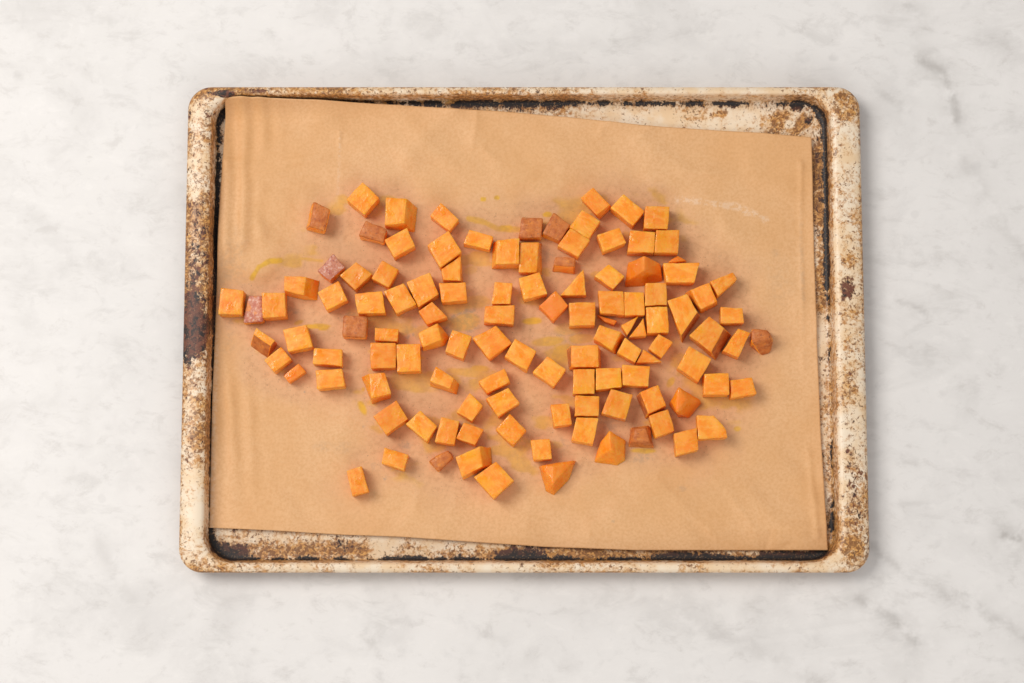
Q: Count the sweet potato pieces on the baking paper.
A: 113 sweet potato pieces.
